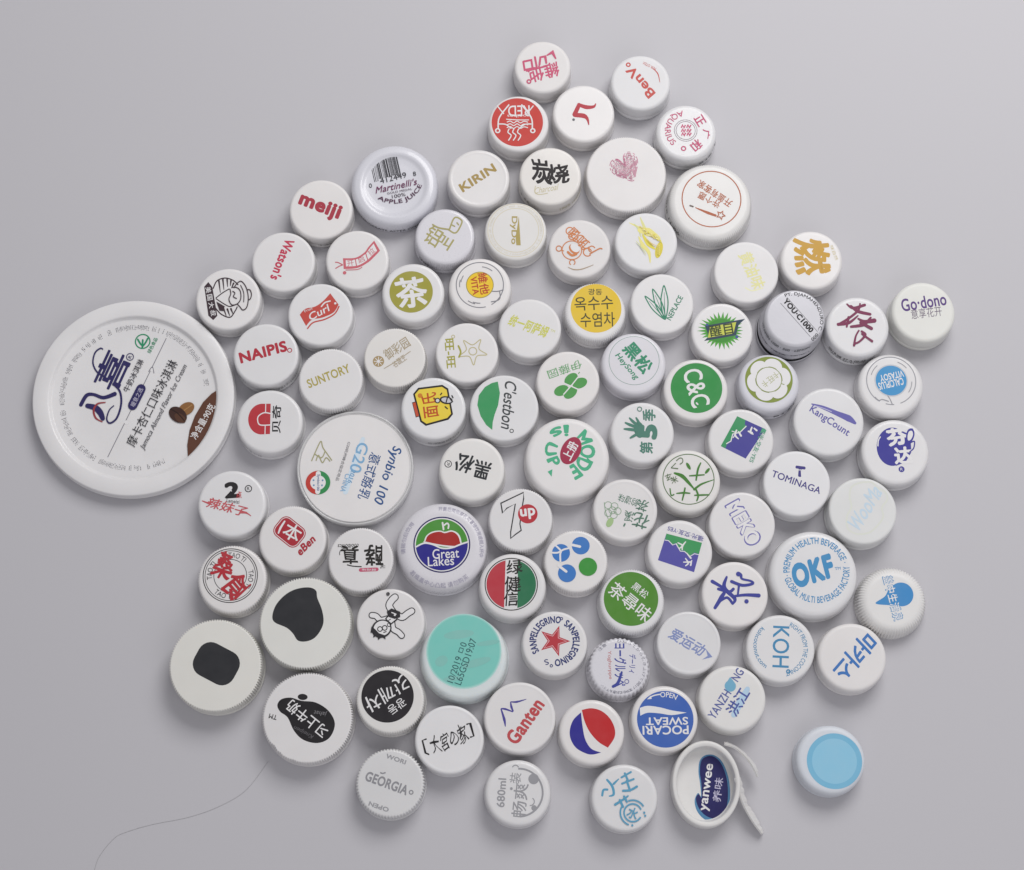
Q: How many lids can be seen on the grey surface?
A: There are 89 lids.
